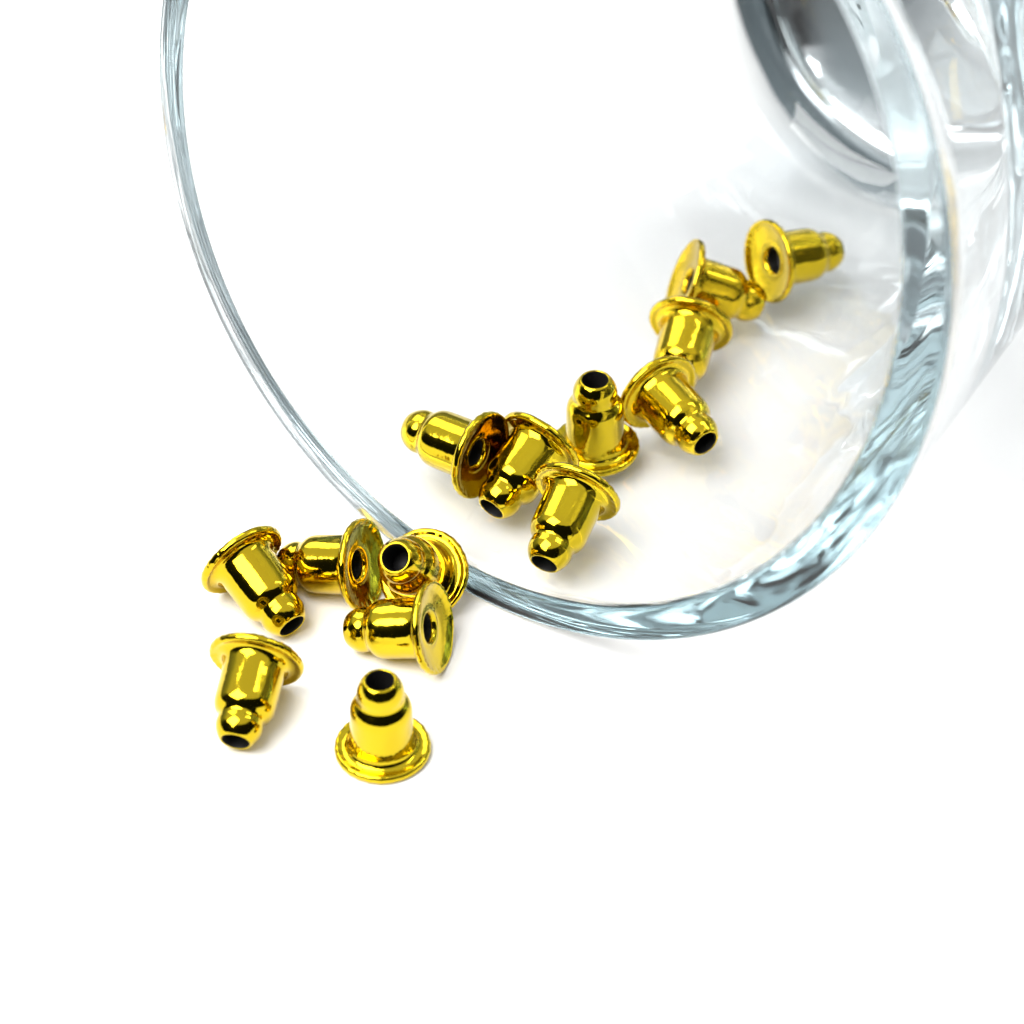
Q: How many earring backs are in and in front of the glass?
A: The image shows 14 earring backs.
